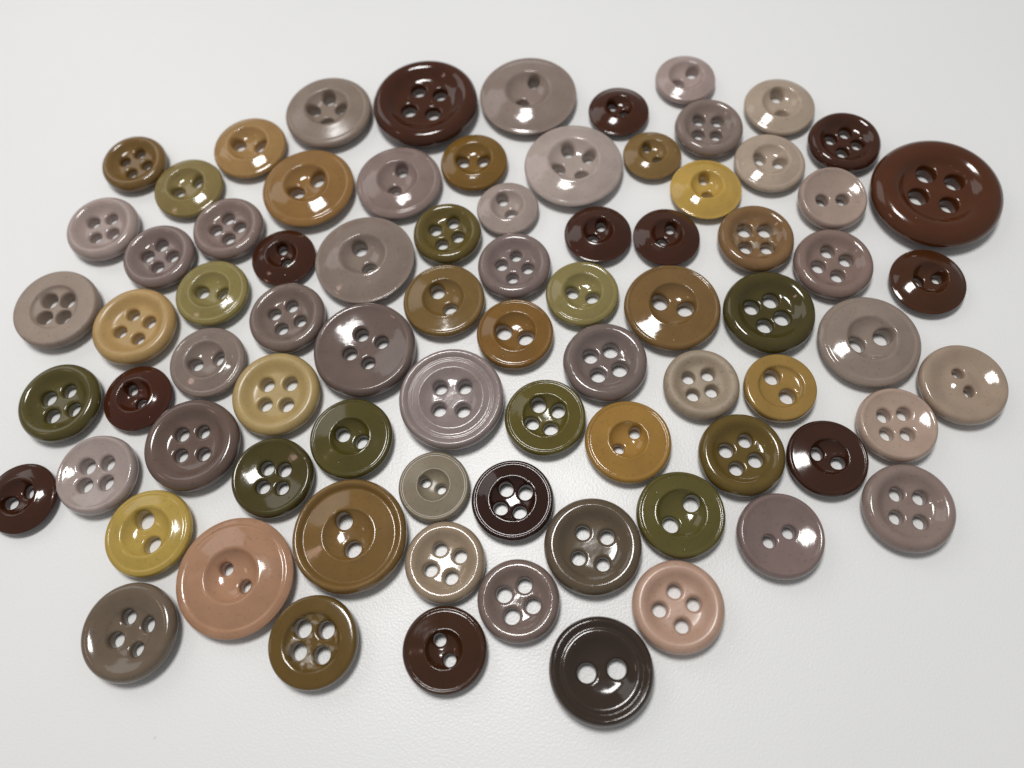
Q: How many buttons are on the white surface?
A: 79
